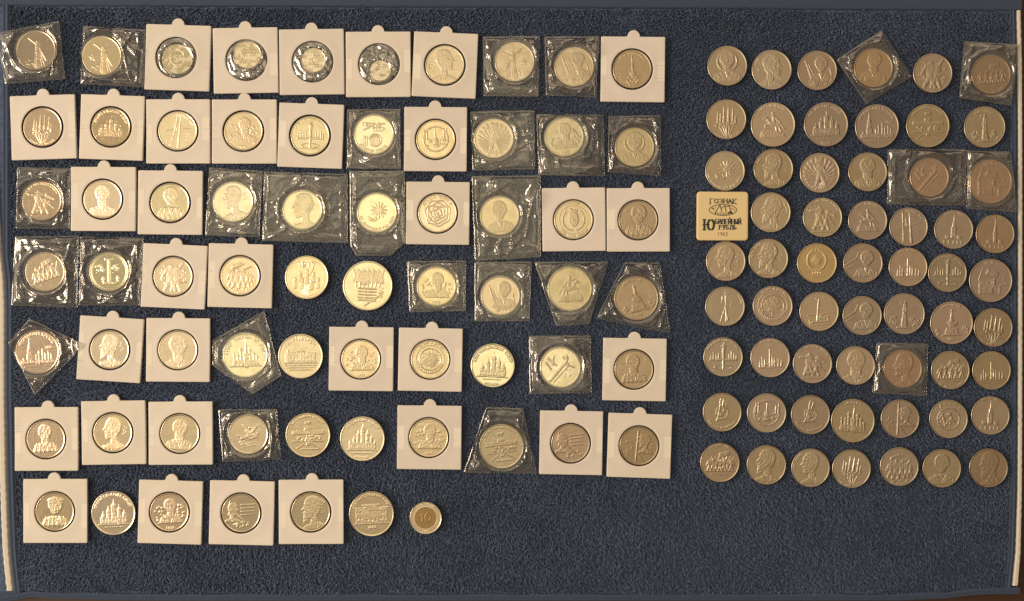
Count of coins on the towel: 126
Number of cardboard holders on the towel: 34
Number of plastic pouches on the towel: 29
